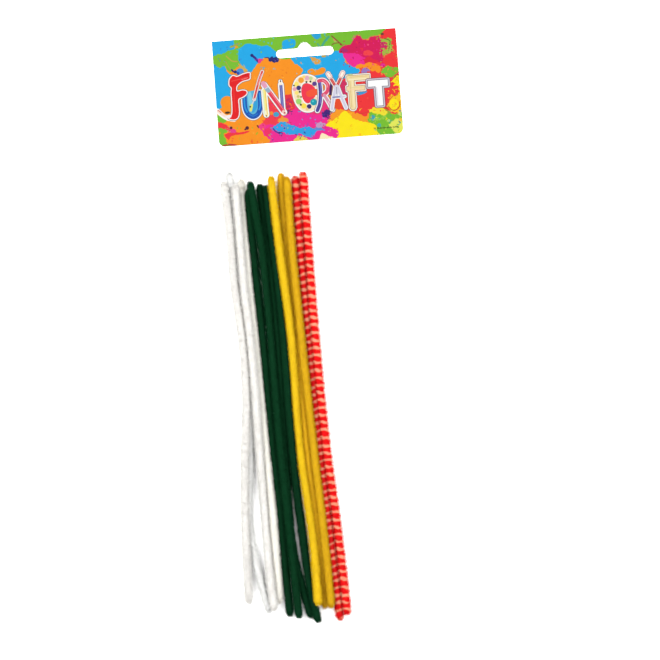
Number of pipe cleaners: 13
